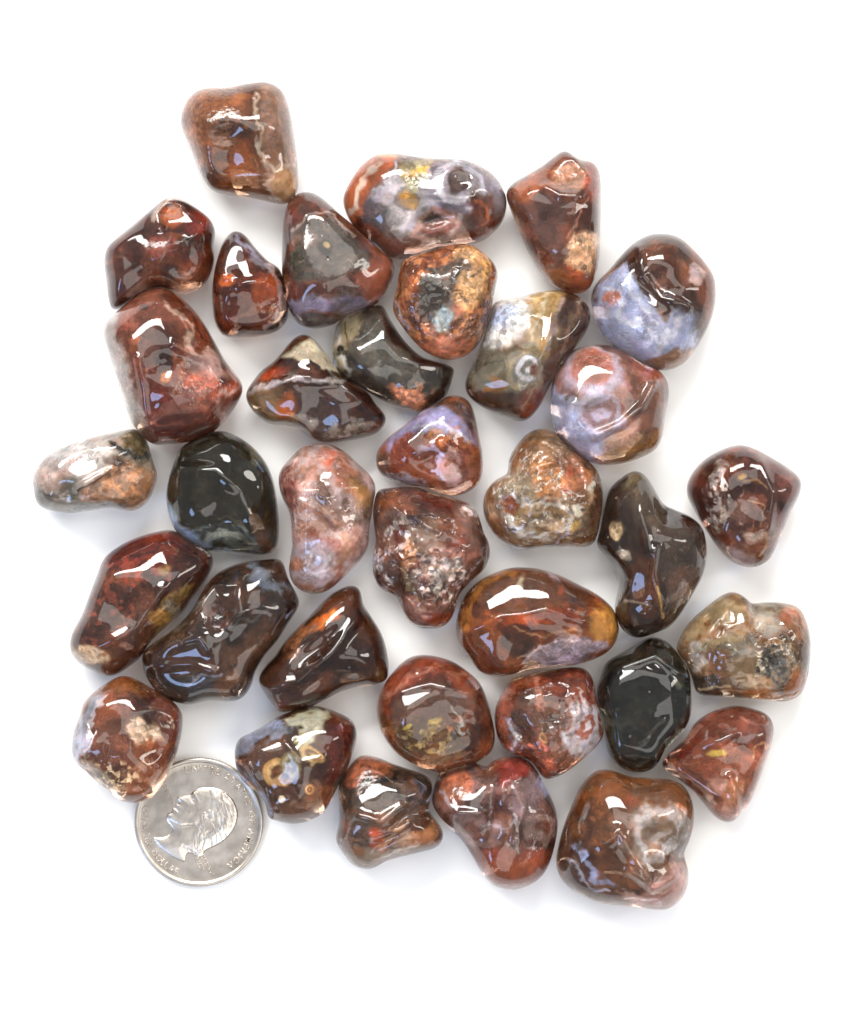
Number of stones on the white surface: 35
